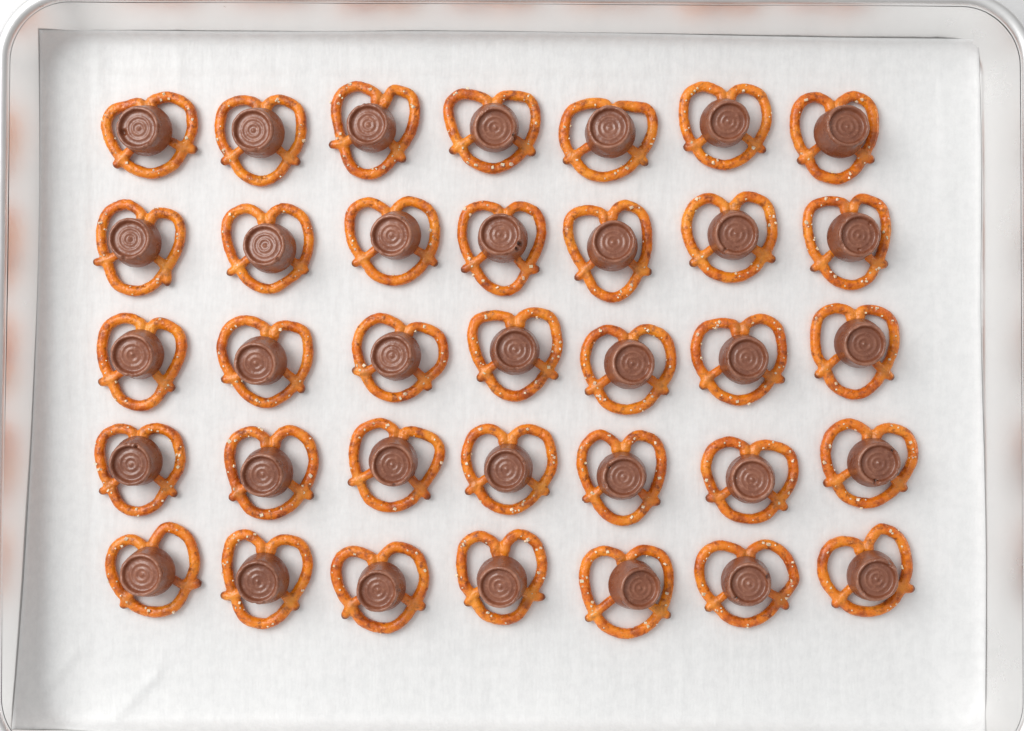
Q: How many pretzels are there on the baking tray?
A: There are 35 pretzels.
